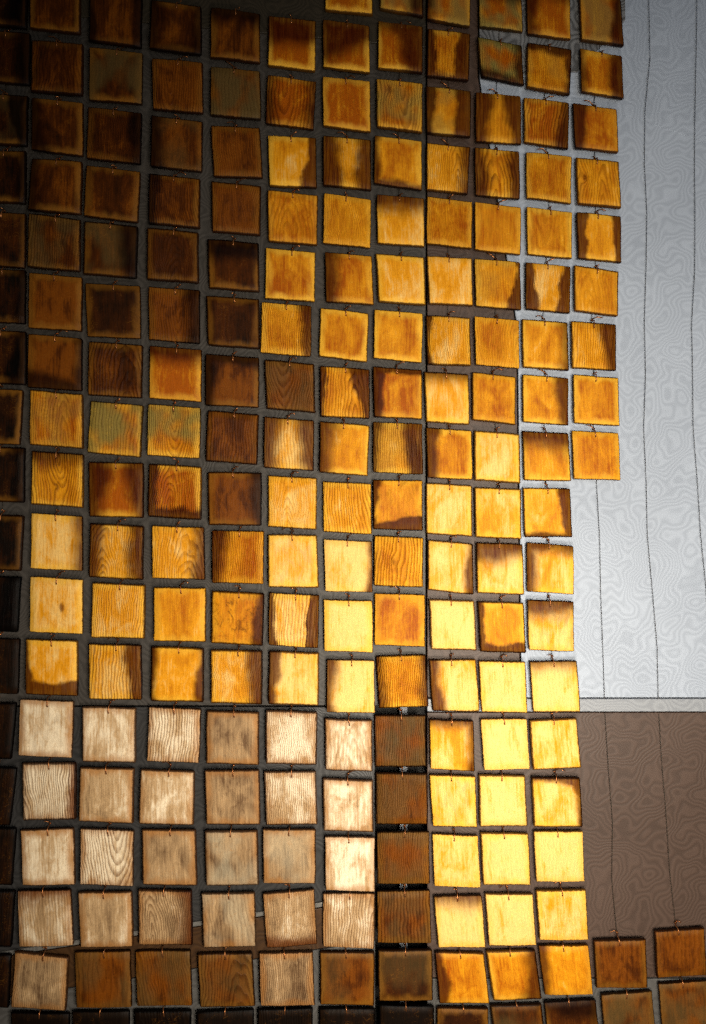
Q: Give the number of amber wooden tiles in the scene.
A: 119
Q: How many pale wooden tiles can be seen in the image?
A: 26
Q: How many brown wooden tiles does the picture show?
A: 70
